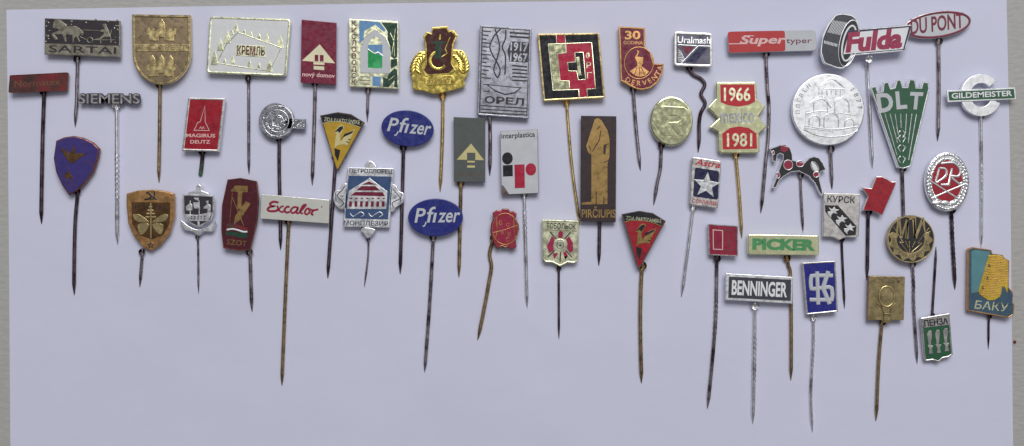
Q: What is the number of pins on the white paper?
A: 50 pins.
